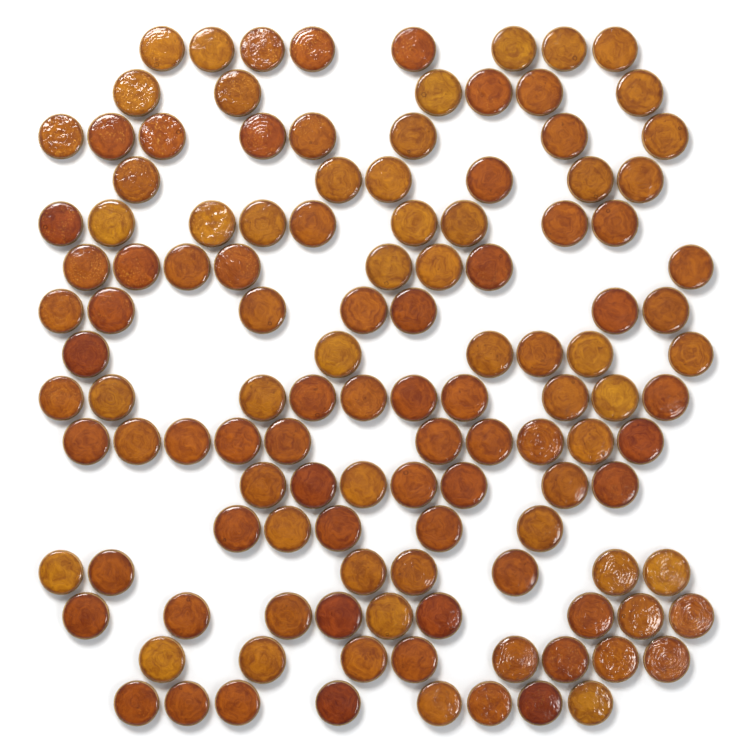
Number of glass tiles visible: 122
